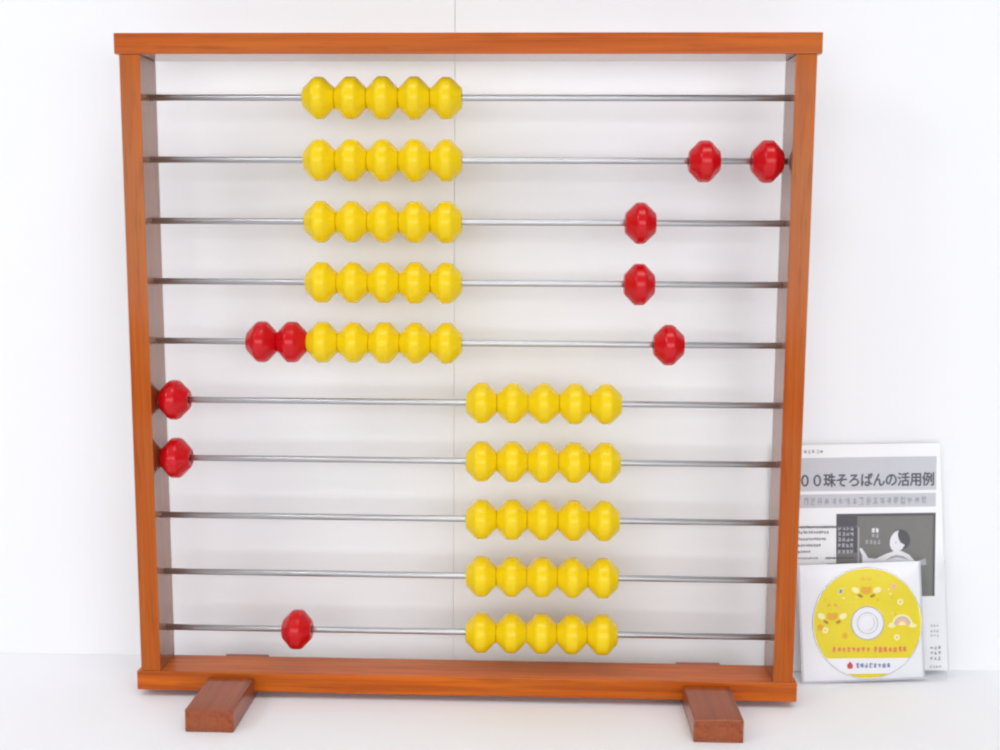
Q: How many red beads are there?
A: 10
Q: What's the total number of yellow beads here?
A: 50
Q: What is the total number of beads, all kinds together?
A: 60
